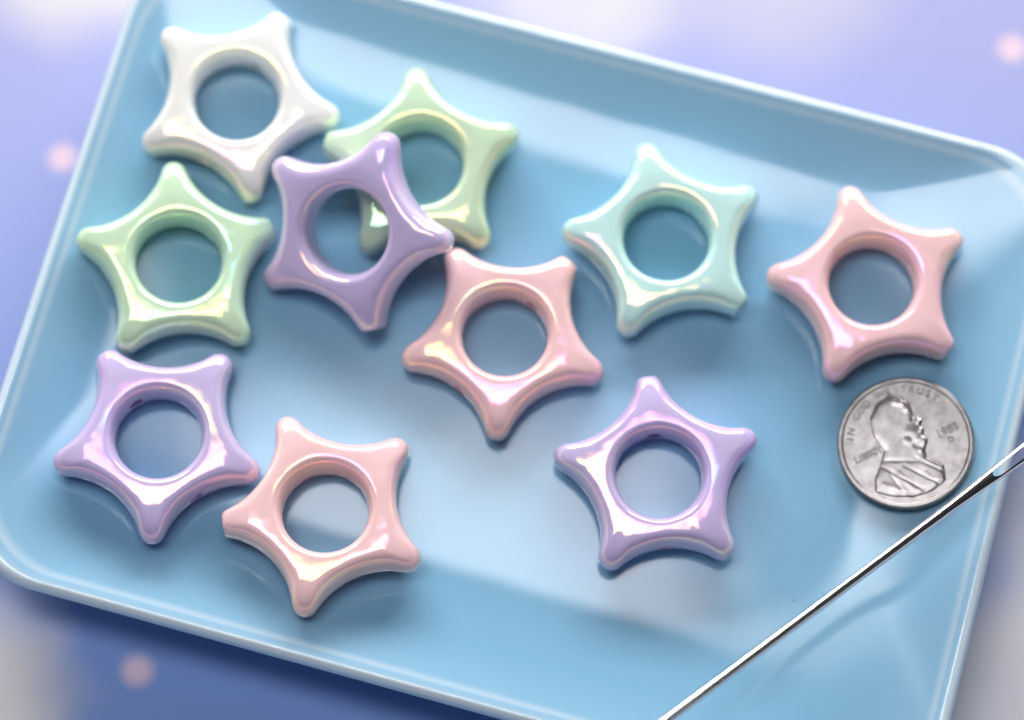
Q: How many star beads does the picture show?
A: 10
